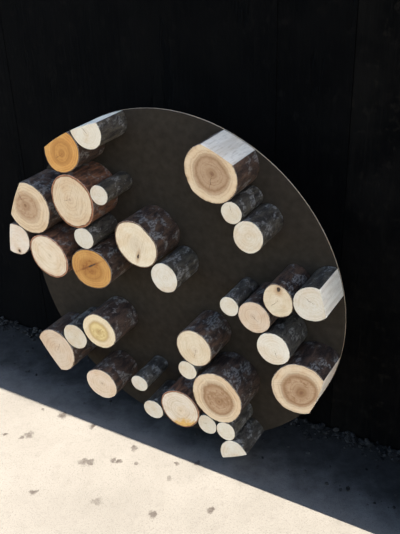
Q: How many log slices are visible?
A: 33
